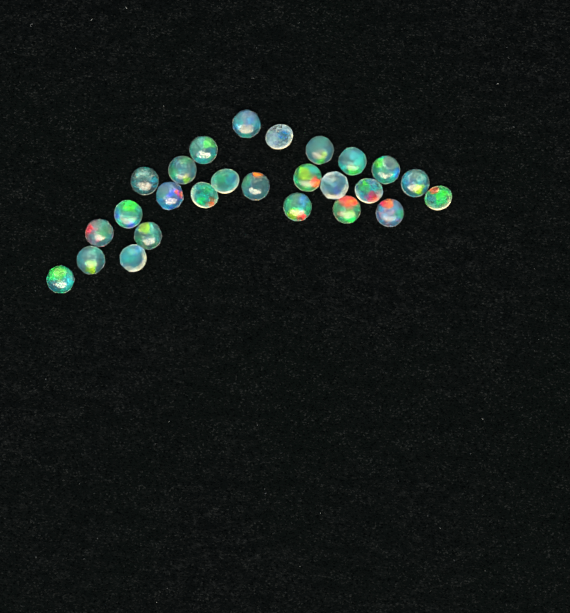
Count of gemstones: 26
